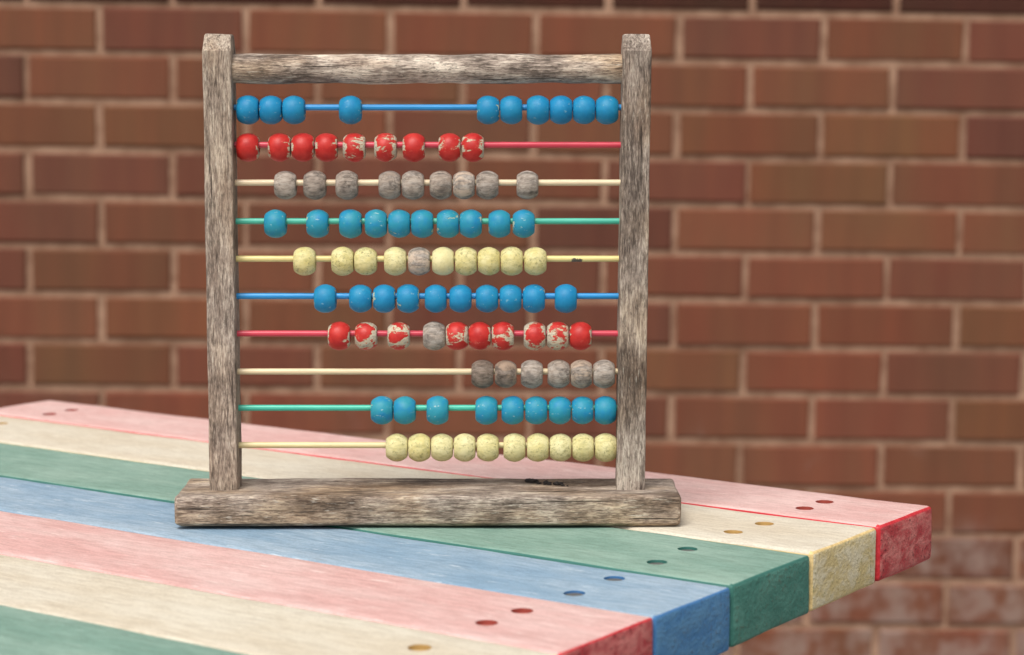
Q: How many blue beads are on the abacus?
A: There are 39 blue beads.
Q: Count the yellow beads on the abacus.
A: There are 19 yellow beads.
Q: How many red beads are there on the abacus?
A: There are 18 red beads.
